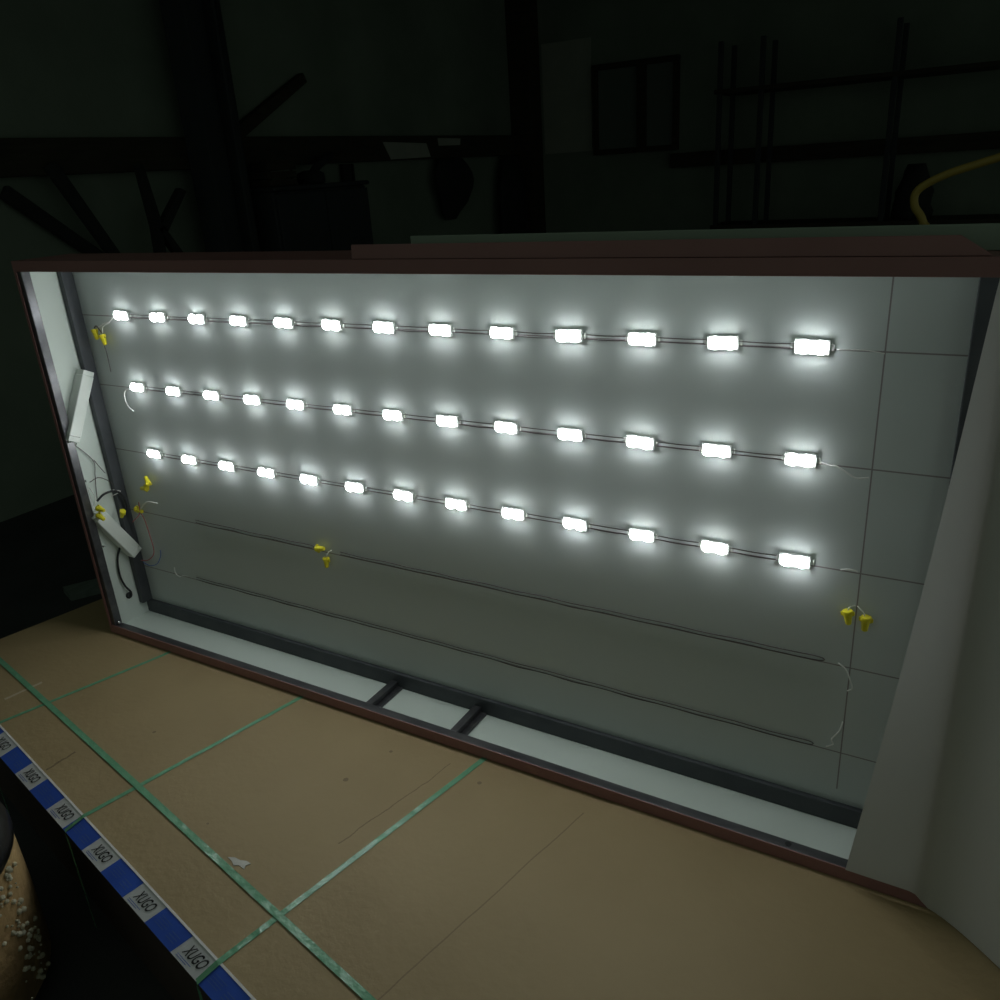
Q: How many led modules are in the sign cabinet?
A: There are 39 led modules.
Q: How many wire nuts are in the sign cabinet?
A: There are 12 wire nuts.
